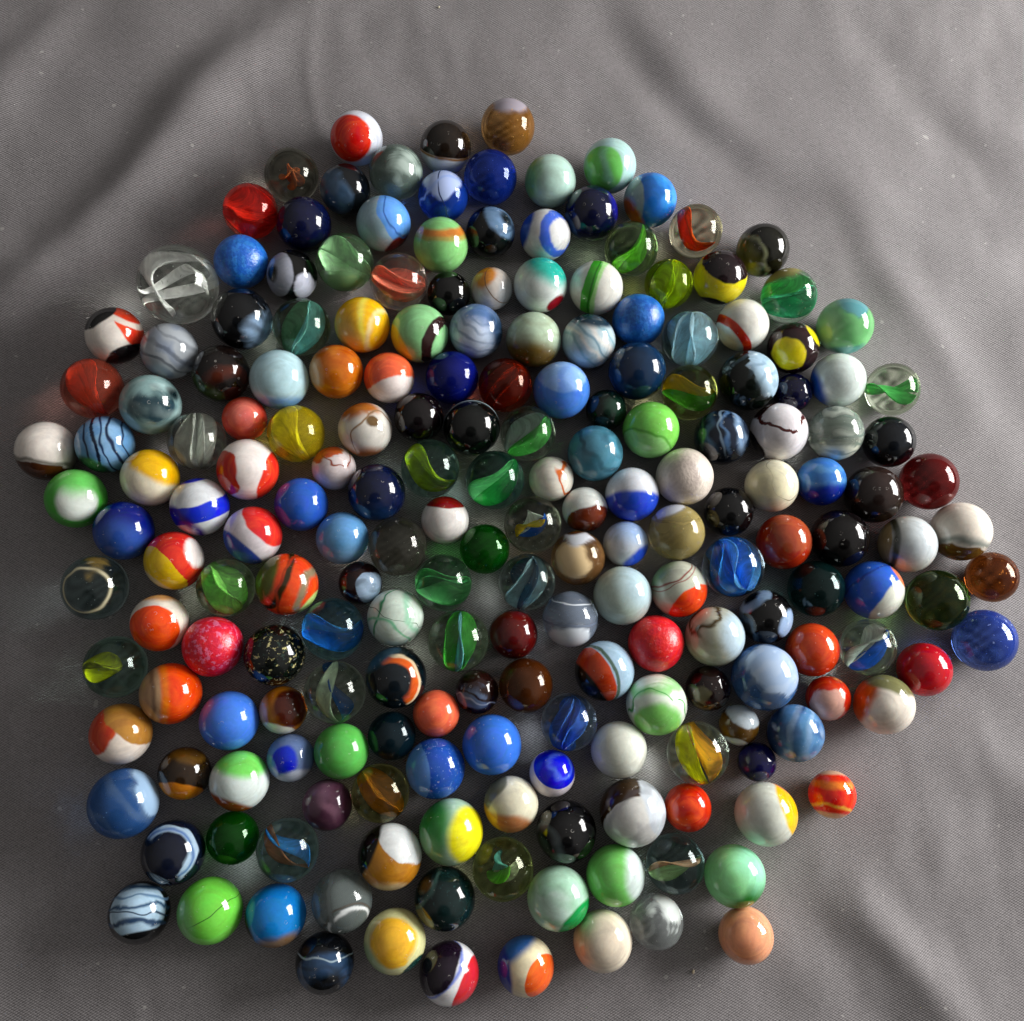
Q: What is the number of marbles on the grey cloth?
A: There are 200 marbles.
